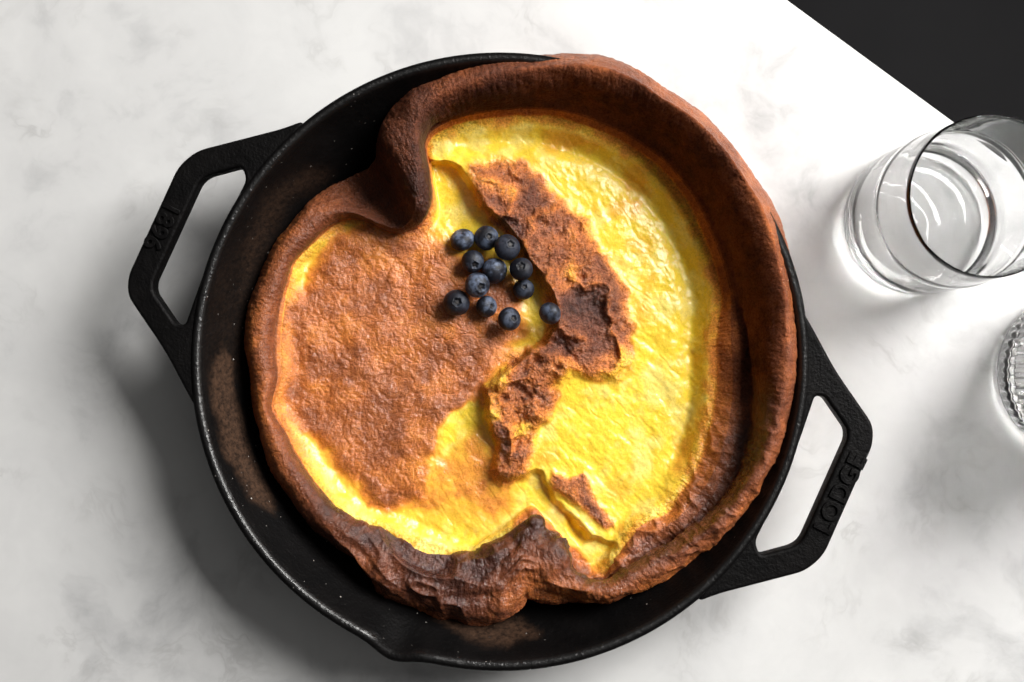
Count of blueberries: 12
